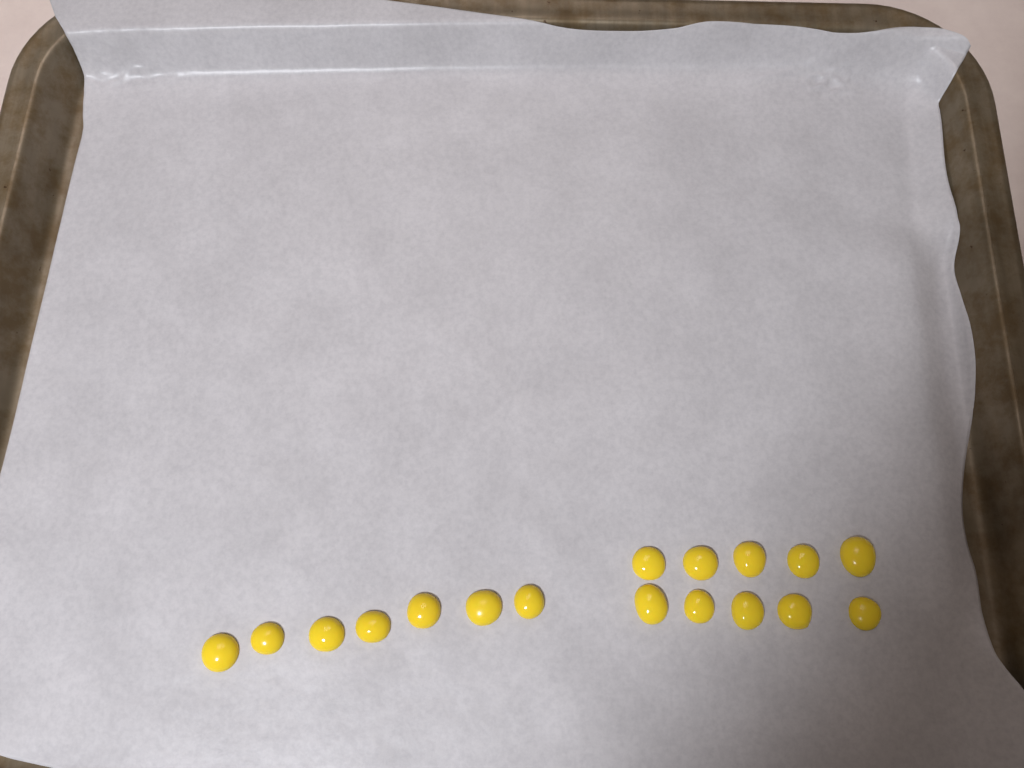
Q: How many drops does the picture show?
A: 17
